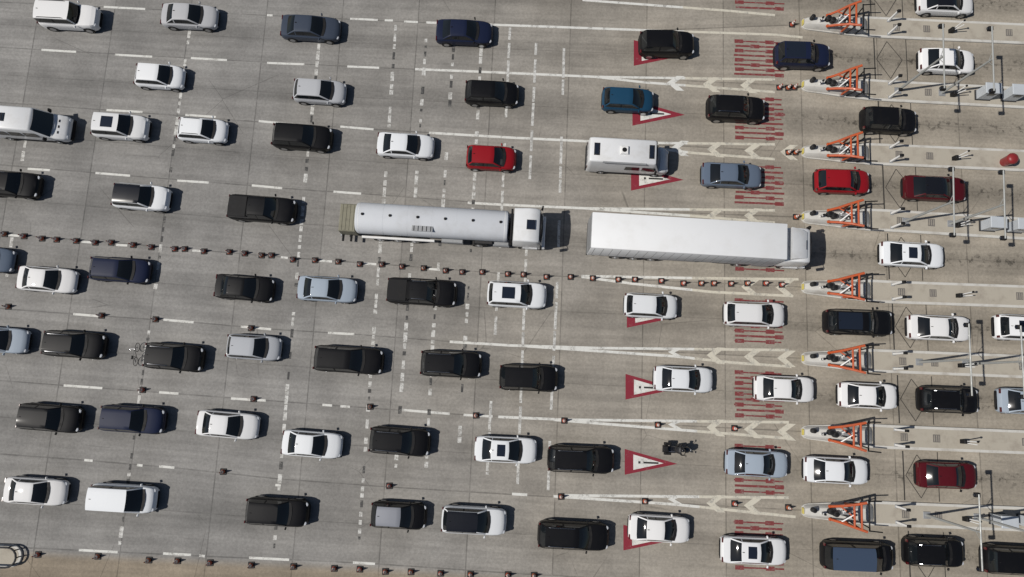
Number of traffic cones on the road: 80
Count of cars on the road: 71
